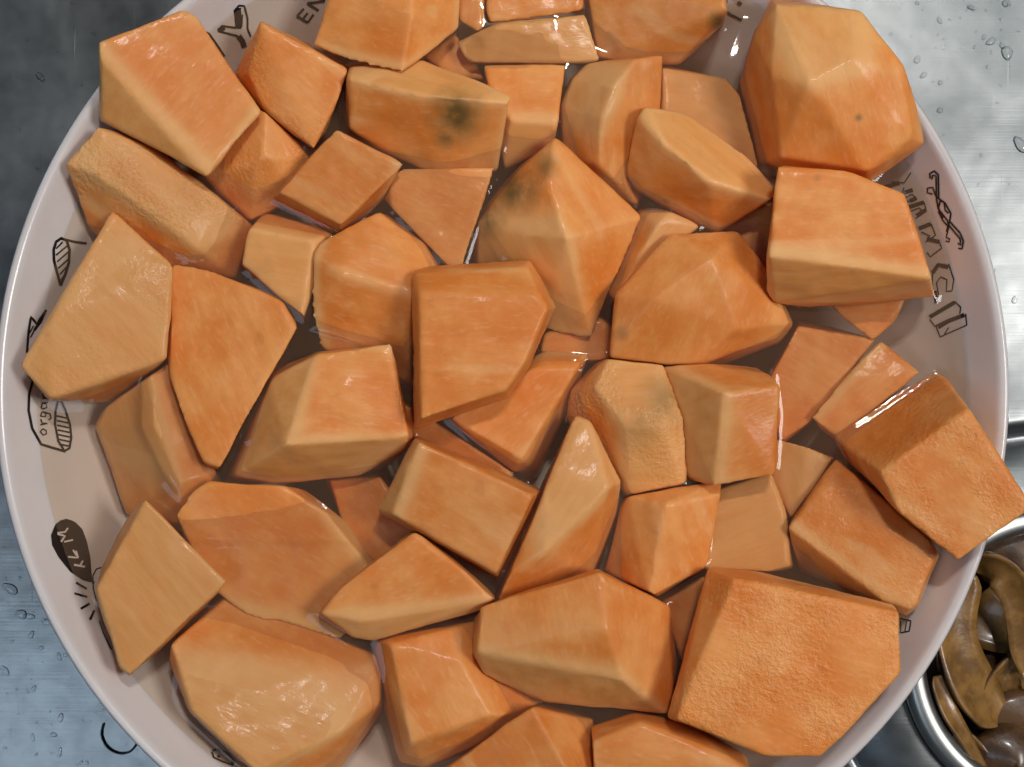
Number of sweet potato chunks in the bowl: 56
